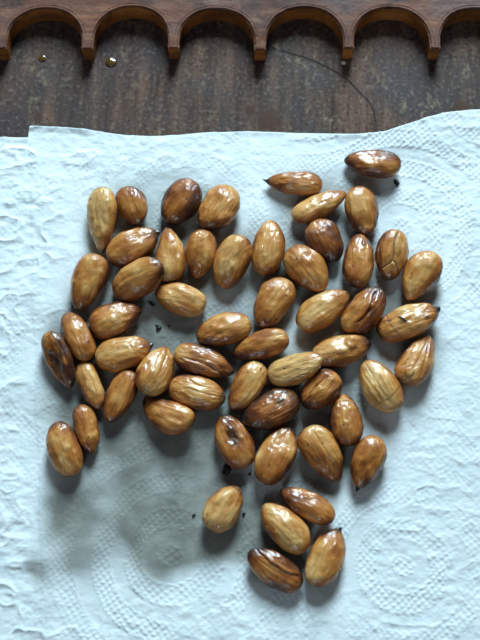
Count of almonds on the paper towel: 56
